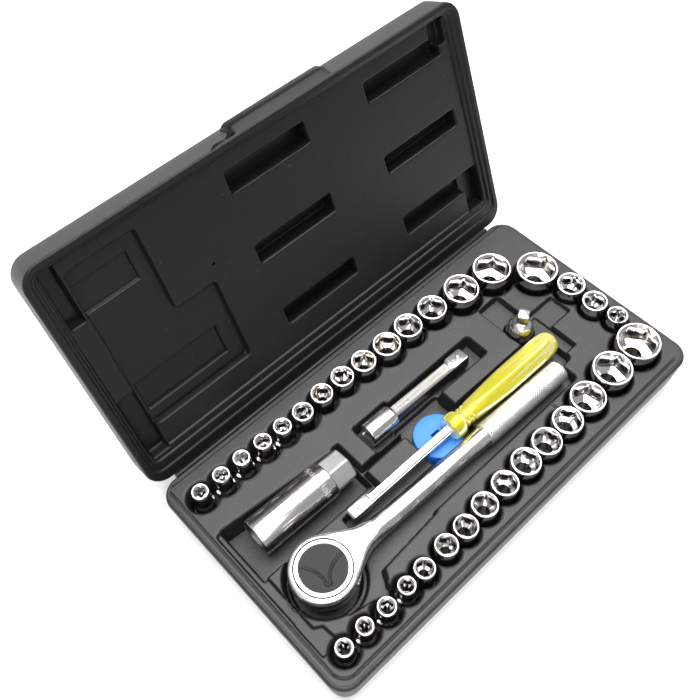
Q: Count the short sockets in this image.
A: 33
